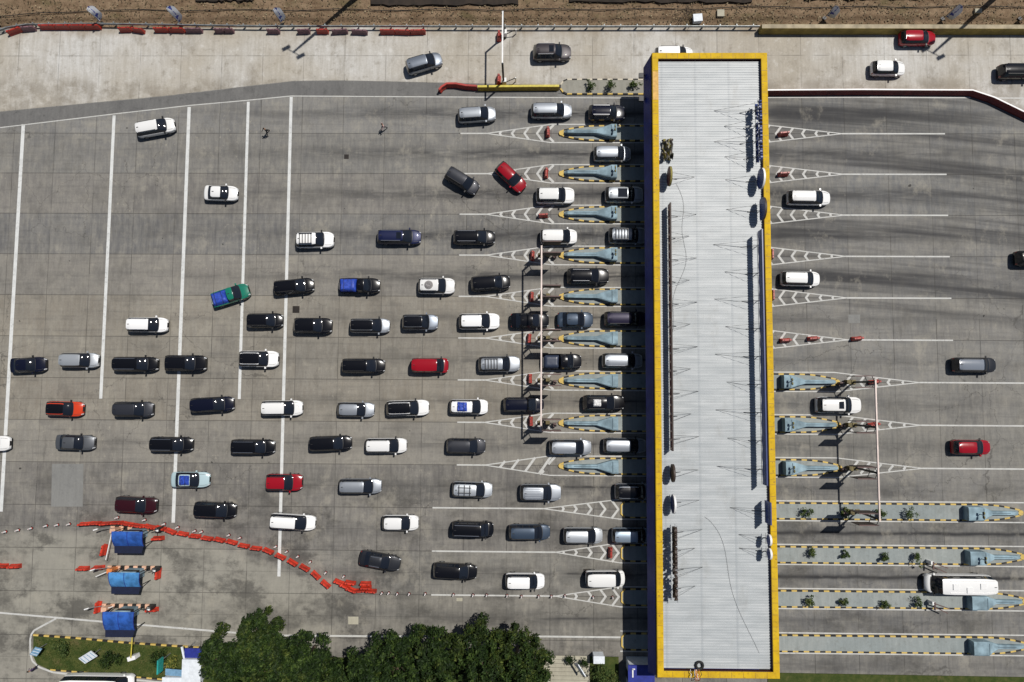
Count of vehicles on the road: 90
